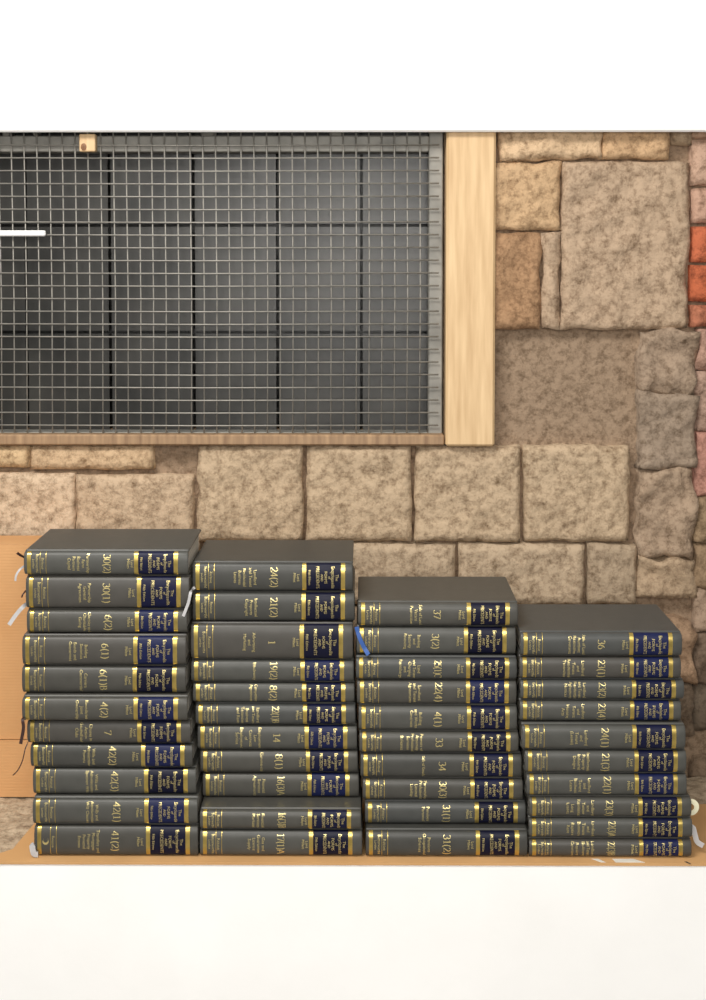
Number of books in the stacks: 42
